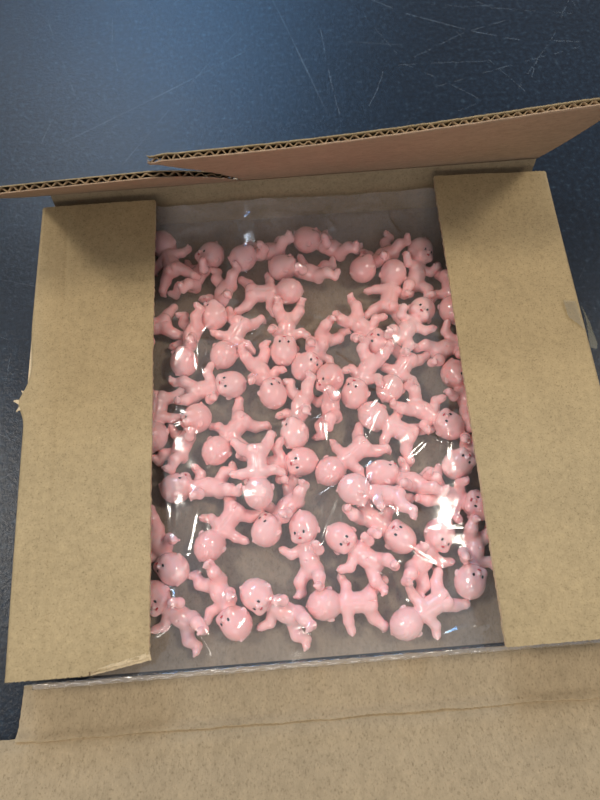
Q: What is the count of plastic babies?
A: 52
